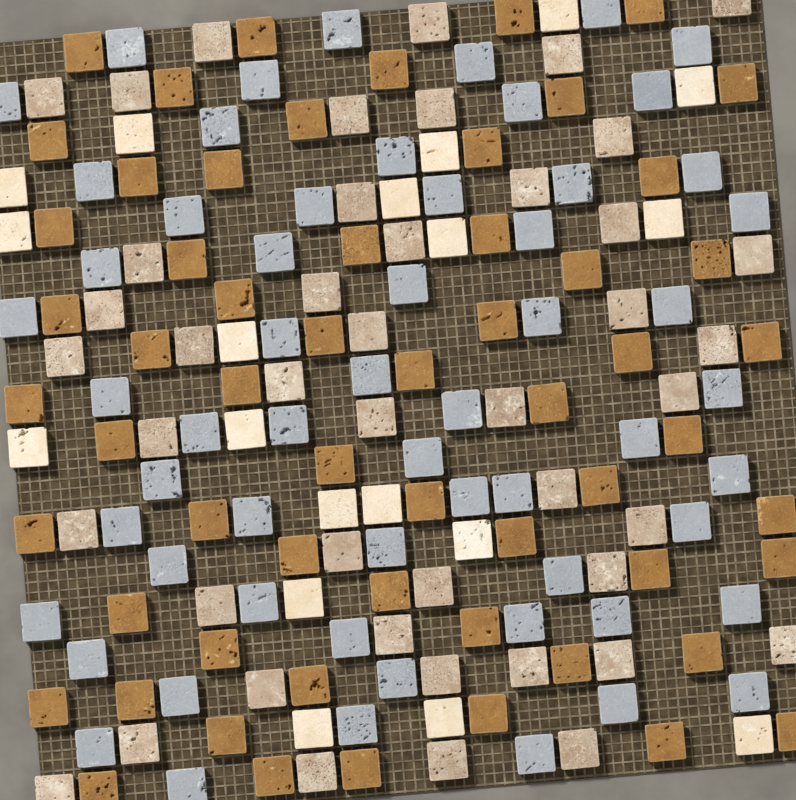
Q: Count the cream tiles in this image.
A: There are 19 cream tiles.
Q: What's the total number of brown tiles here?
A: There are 59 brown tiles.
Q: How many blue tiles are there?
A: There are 59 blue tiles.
